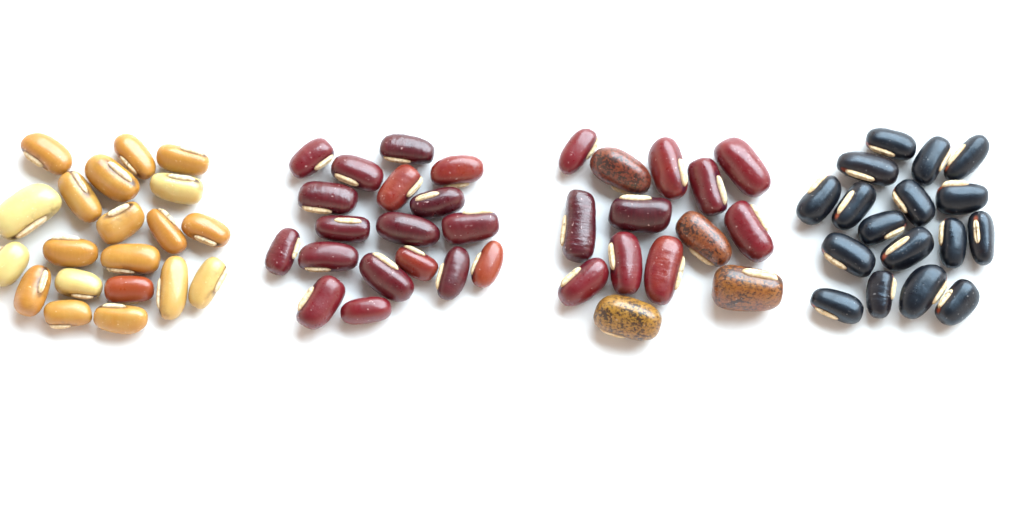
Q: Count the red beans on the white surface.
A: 29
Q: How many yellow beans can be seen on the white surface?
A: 19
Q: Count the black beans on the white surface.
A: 17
